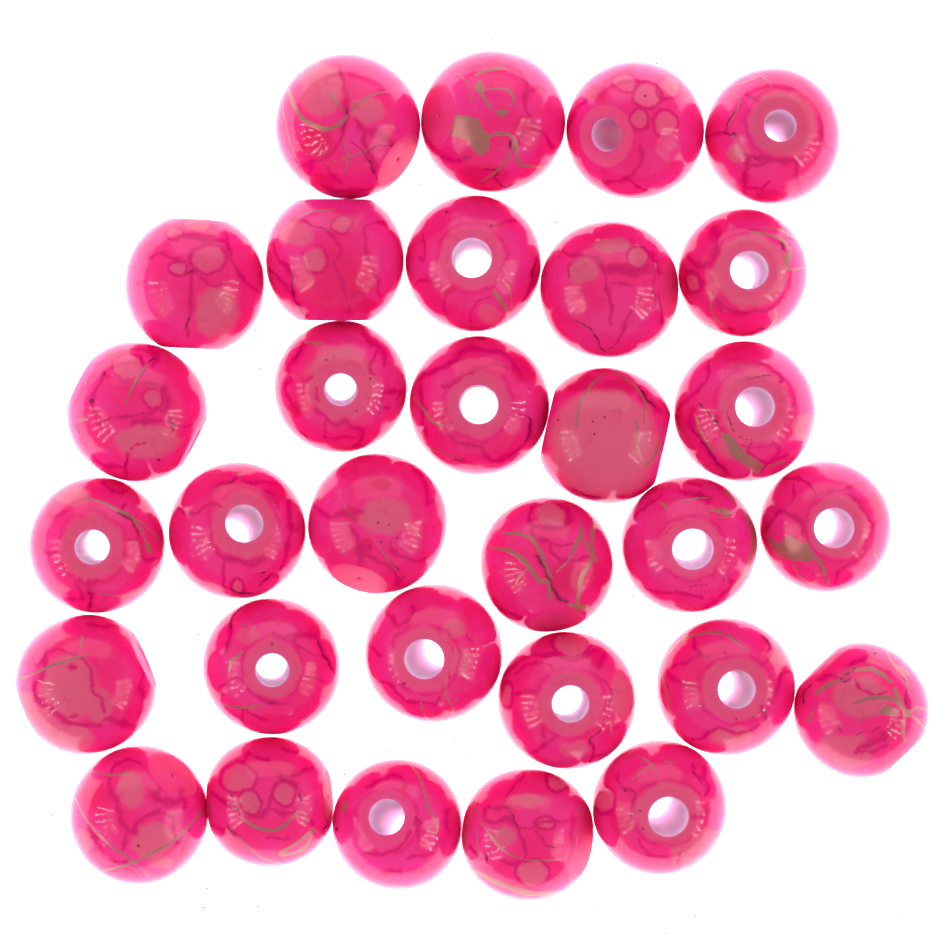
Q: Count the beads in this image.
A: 31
